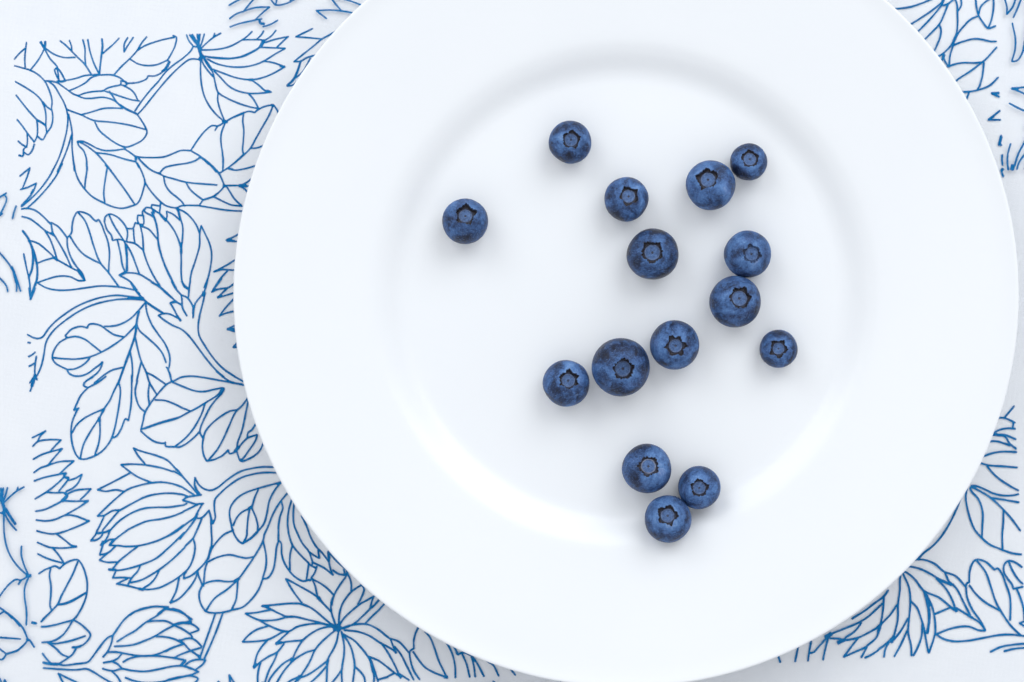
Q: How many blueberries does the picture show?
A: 15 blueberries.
